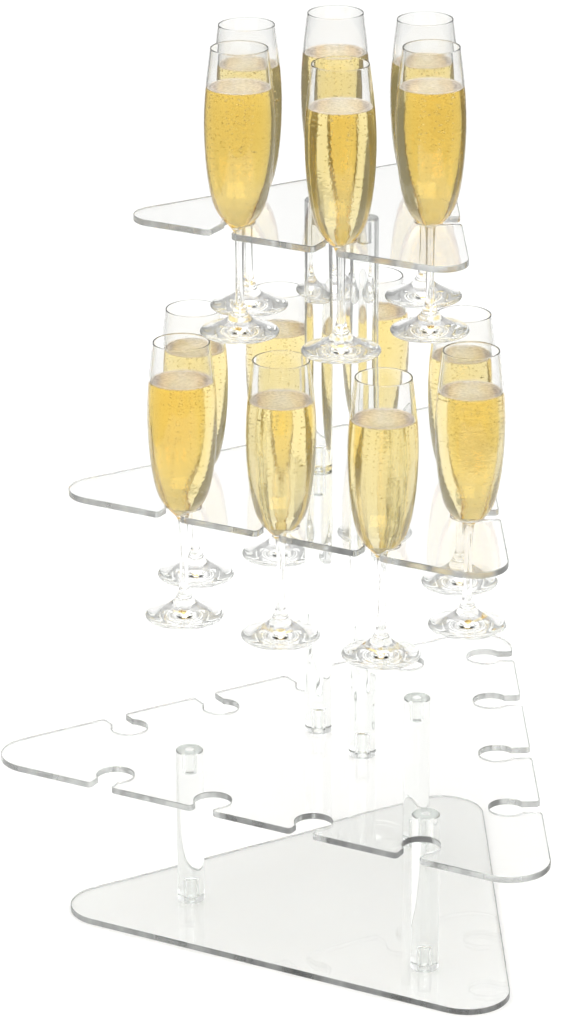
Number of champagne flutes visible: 14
